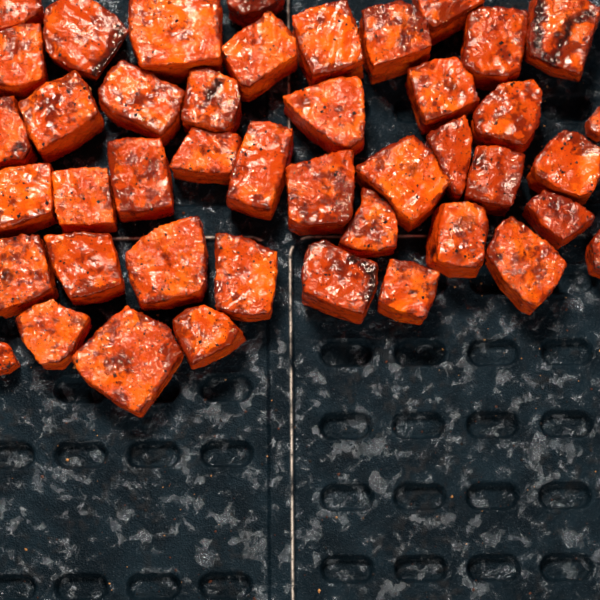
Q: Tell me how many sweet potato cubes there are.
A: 44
